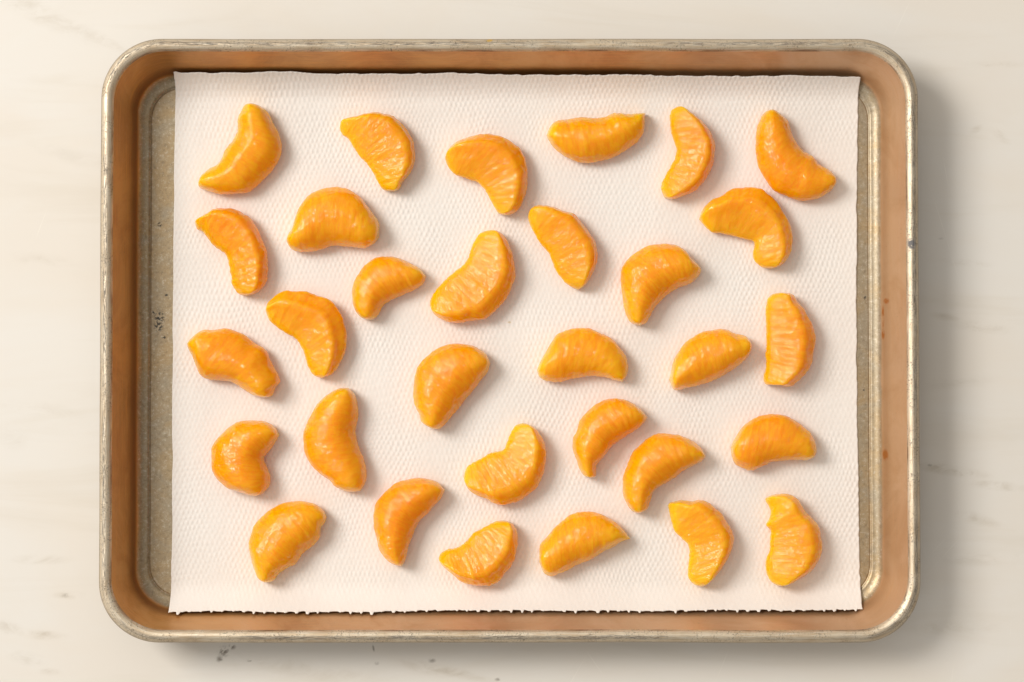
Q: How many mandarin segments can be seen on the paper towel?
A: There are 31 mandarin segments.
